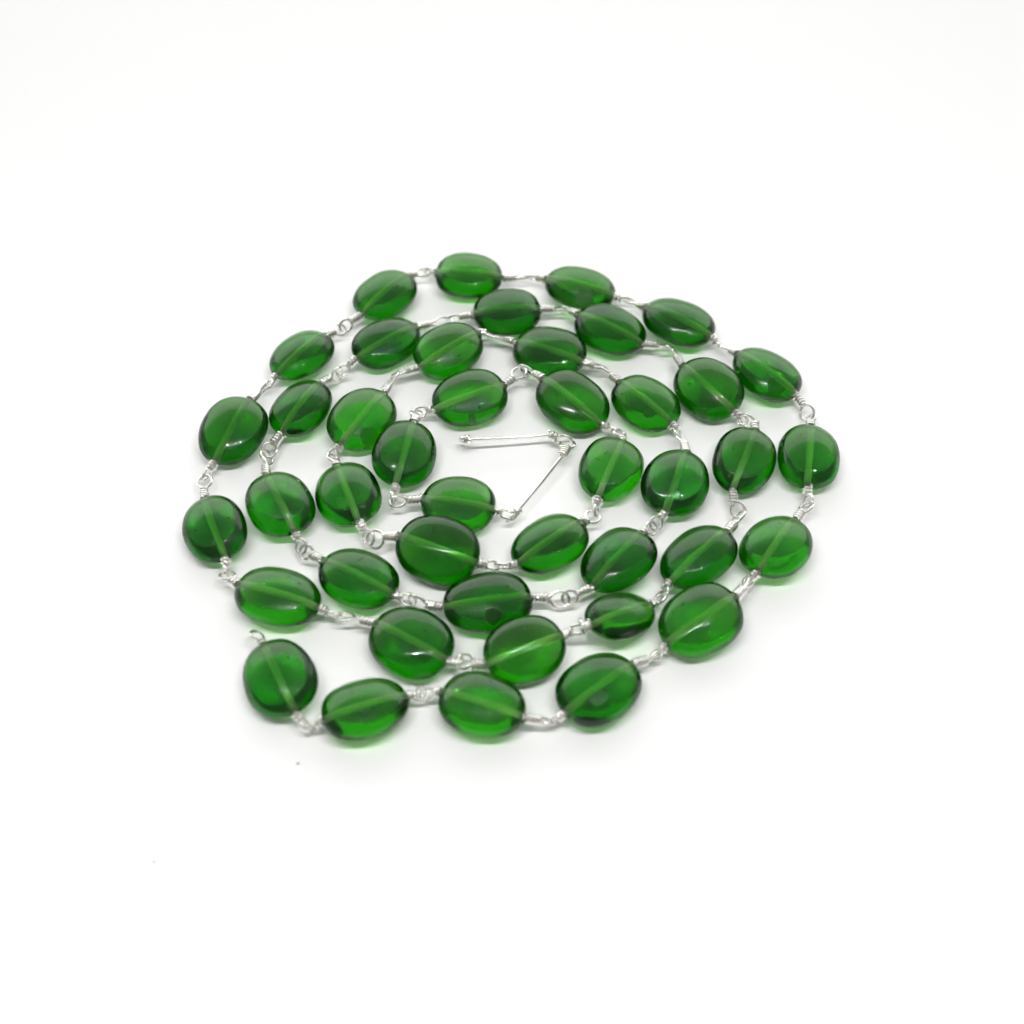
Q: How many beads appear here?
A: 43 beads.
